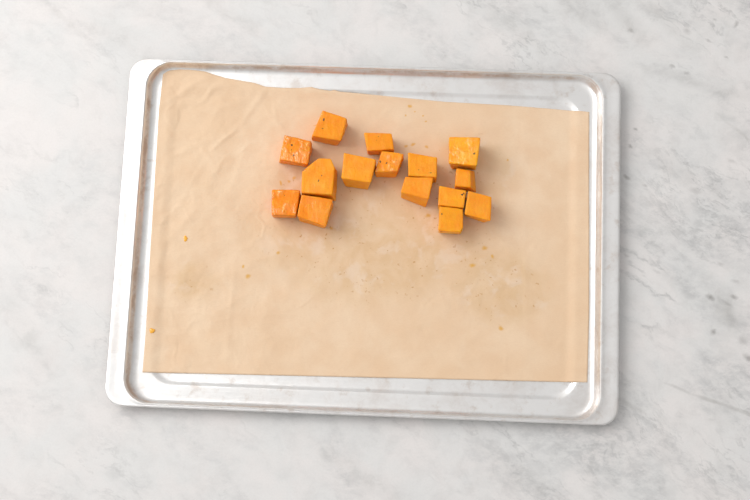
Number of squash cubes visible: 15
